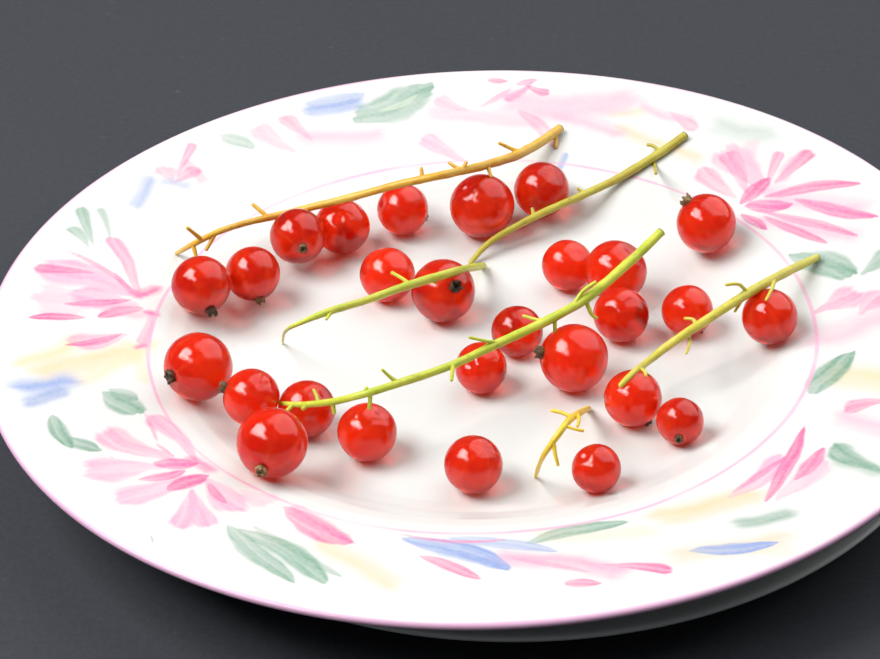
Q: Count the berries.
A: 27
